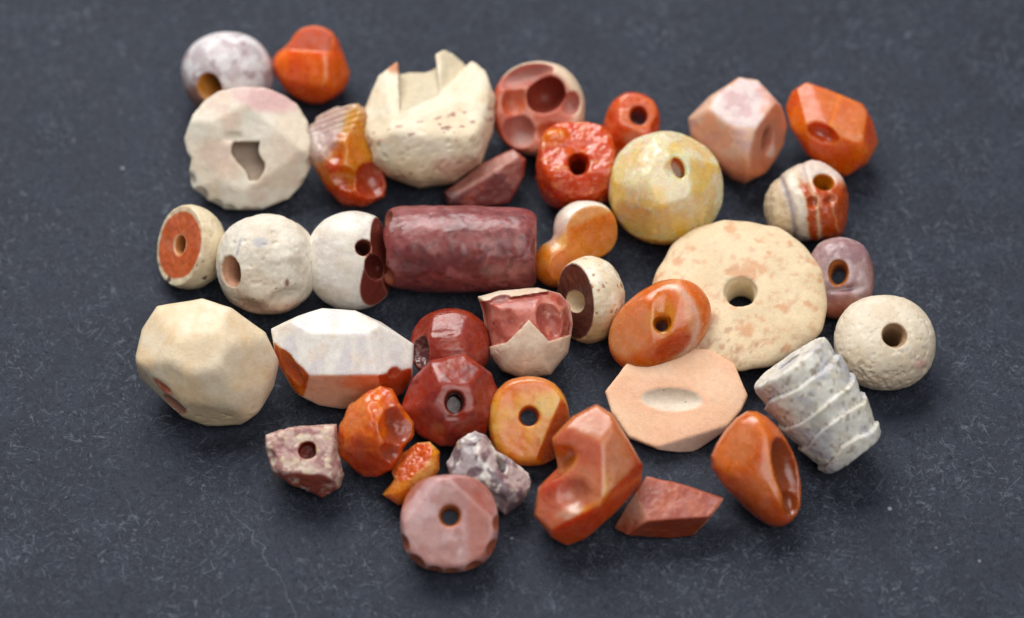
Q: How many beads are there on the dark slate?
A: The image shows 39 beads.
